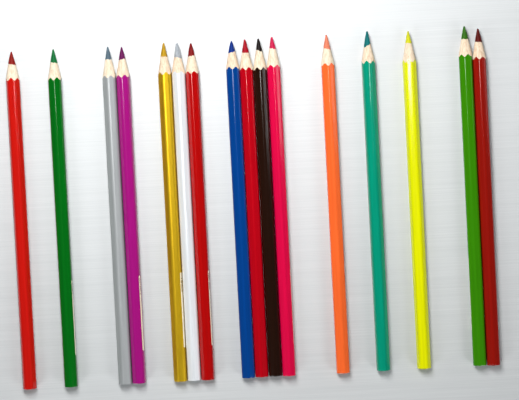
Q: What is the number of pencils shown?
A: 16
